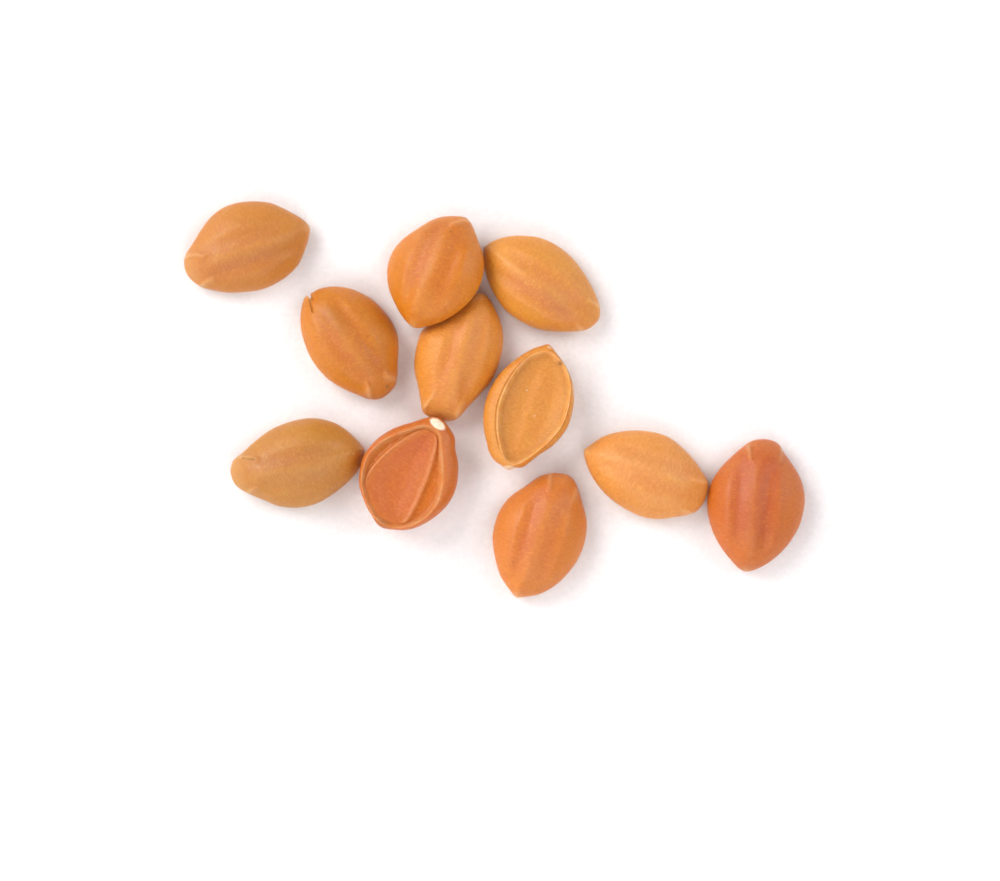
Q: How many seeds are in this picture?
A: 11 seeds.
